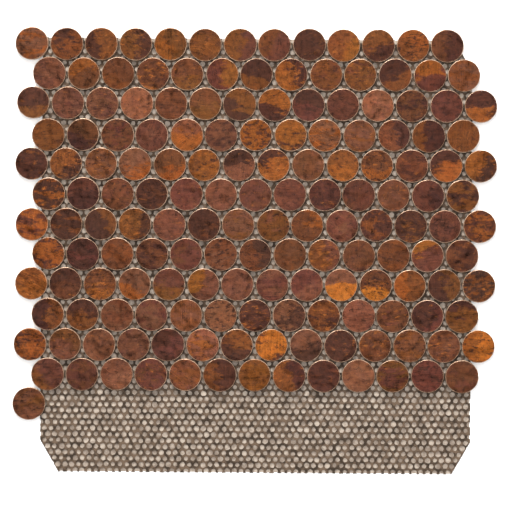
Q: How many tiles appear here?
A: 162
